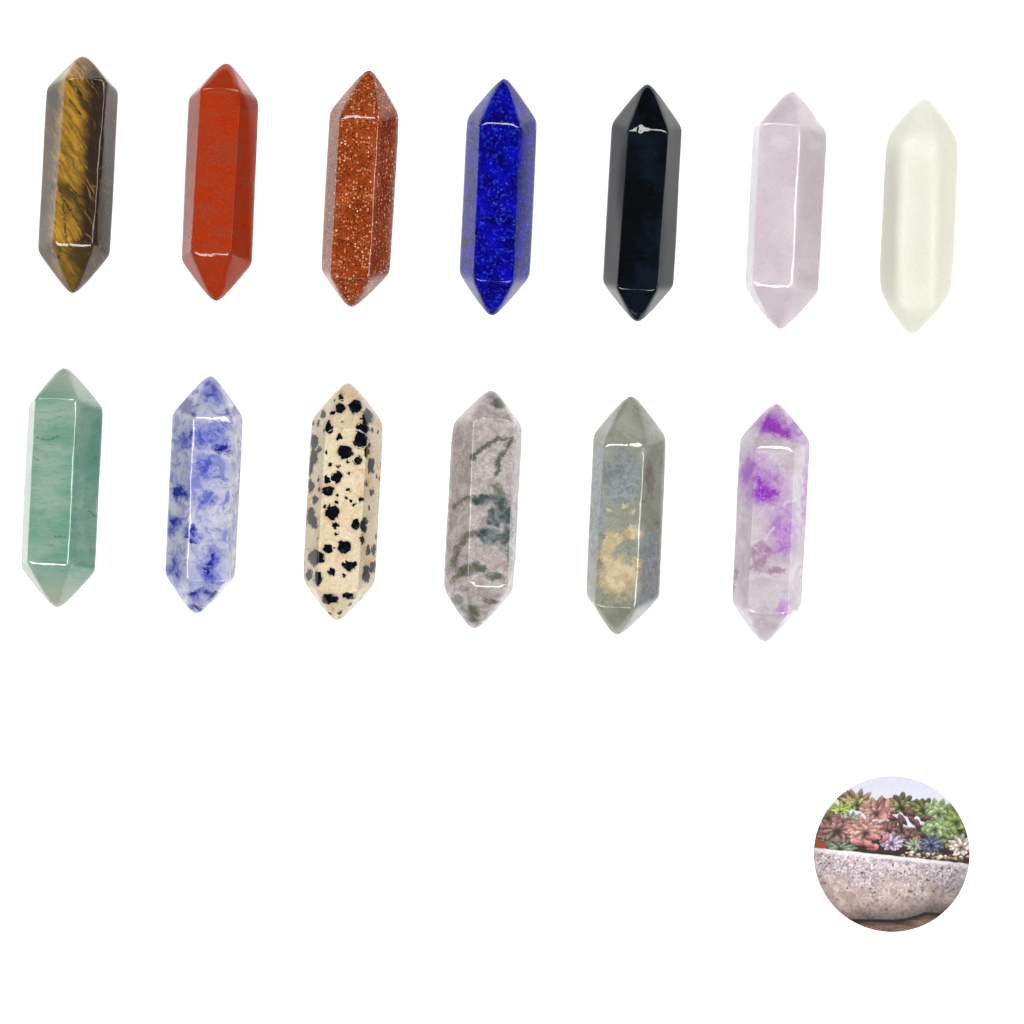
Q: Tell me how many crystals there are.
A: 13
